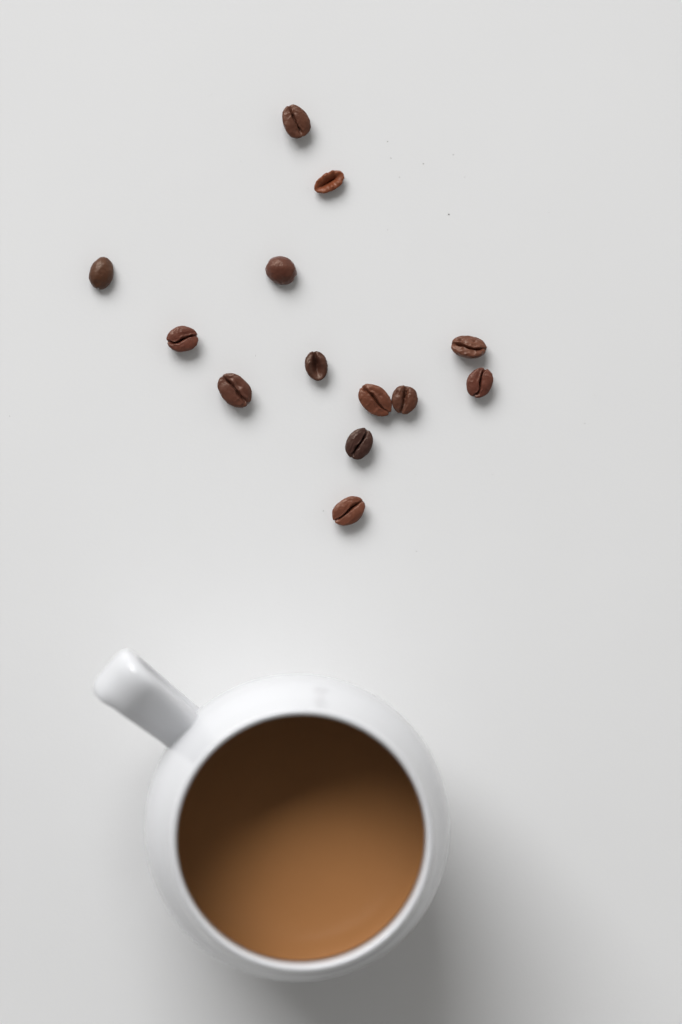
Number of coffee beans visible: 13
